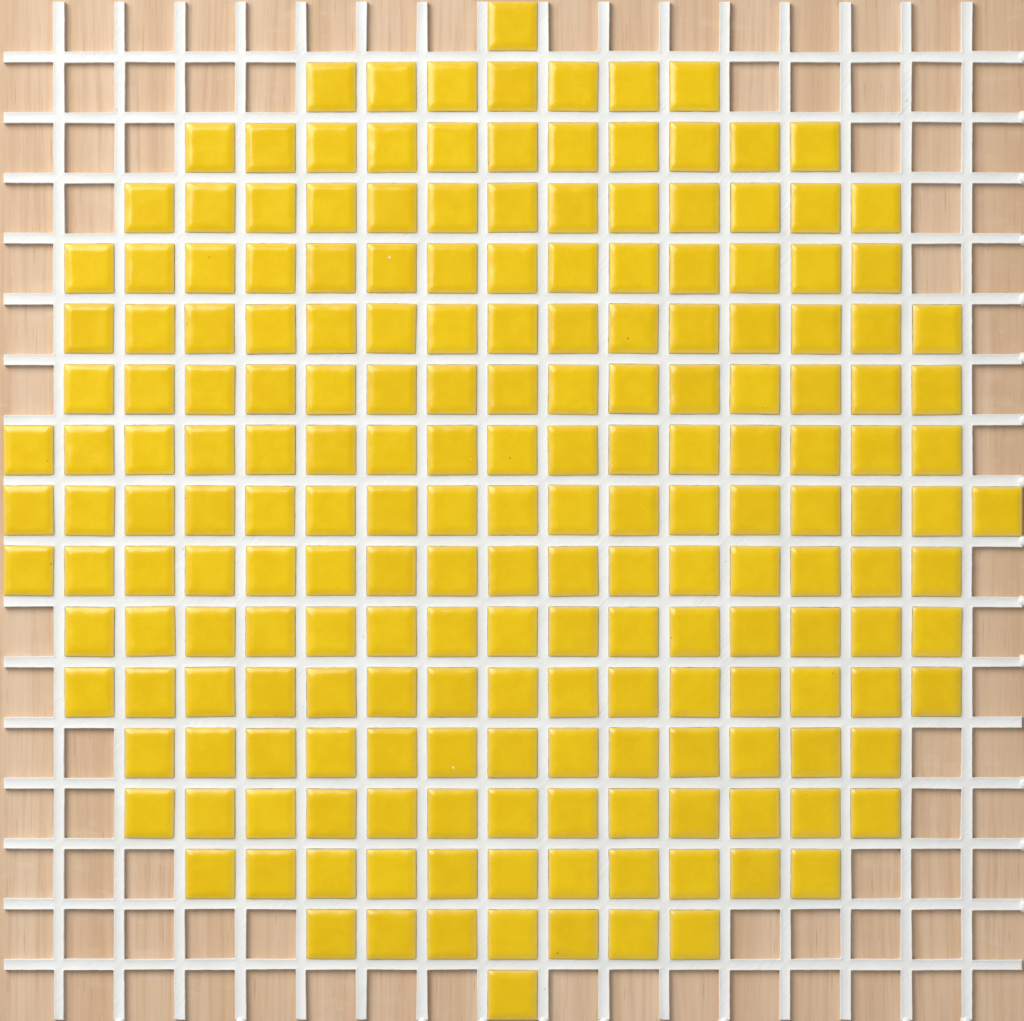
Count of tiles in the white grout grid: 200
